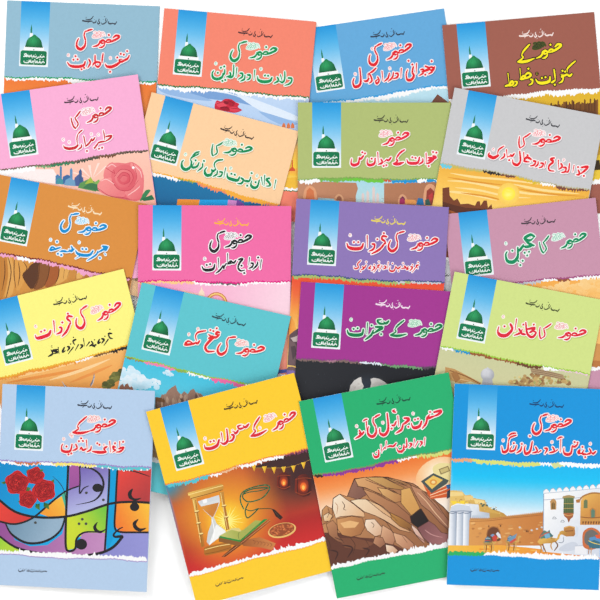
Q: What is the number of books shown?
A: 20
